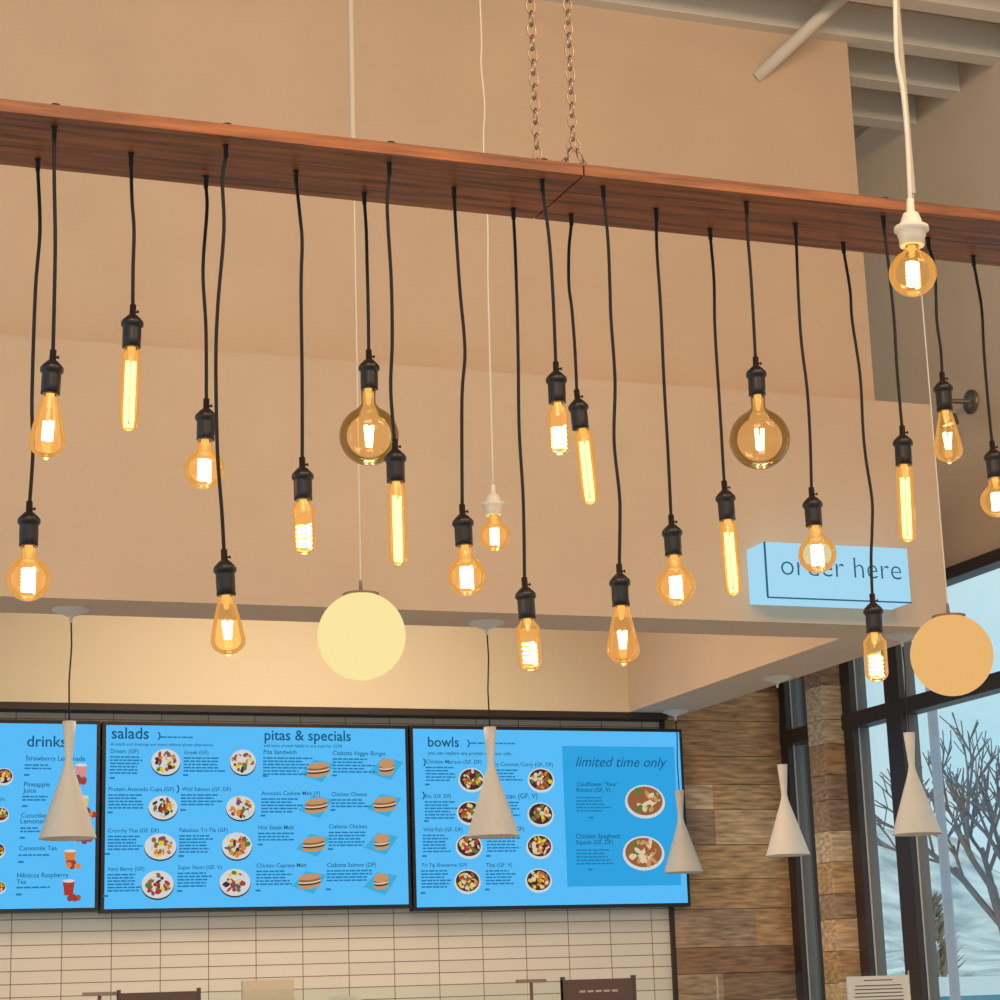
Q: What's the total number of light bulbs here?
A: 23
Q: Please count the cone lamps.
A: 5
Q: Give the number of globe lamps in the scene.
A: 2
